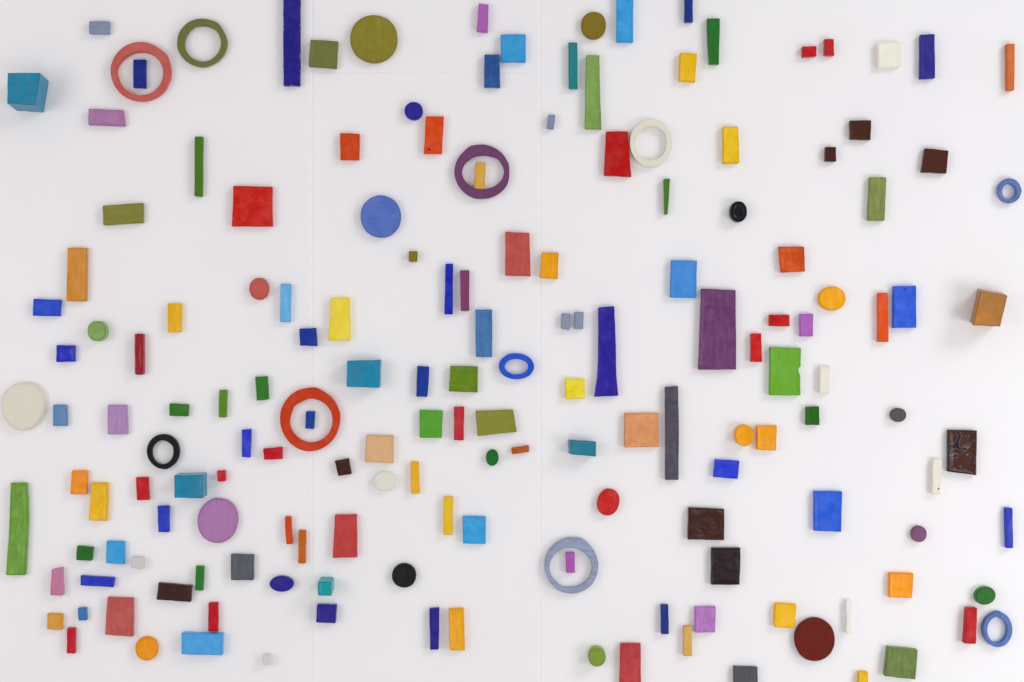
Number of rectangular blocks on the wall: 136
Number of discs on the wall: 22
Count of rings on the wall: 10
